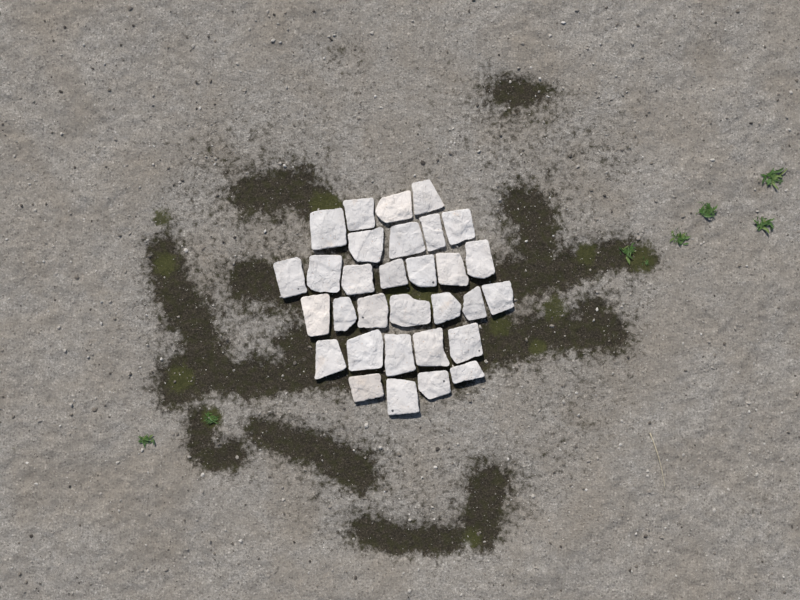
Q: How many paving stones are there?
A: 31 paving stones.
